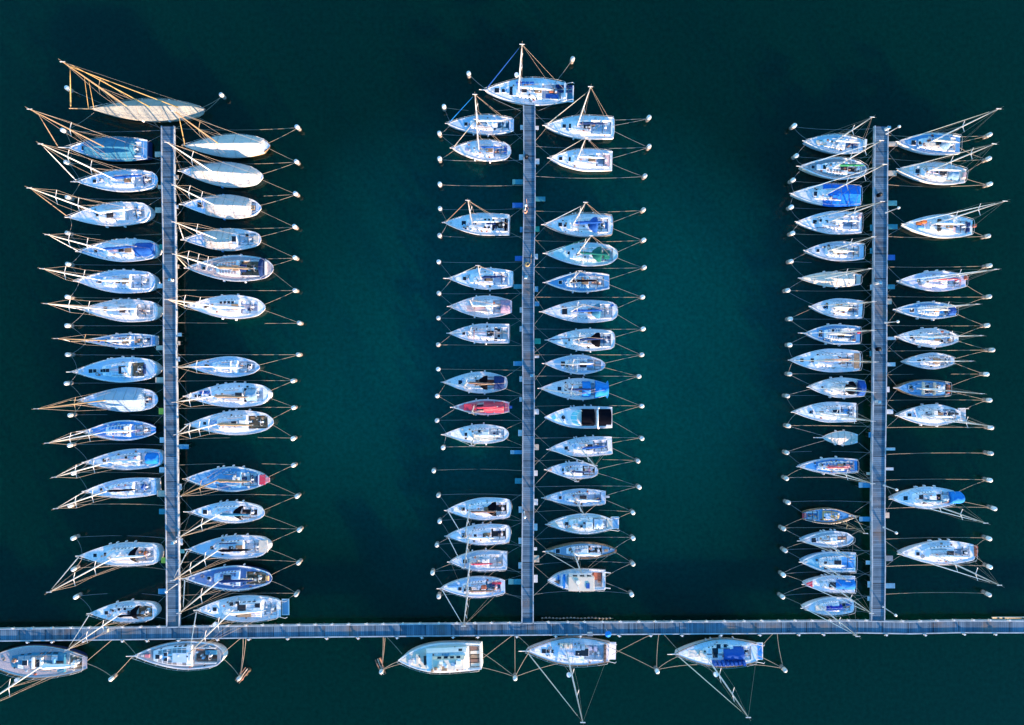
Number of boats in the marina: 93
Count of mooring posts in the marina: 116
